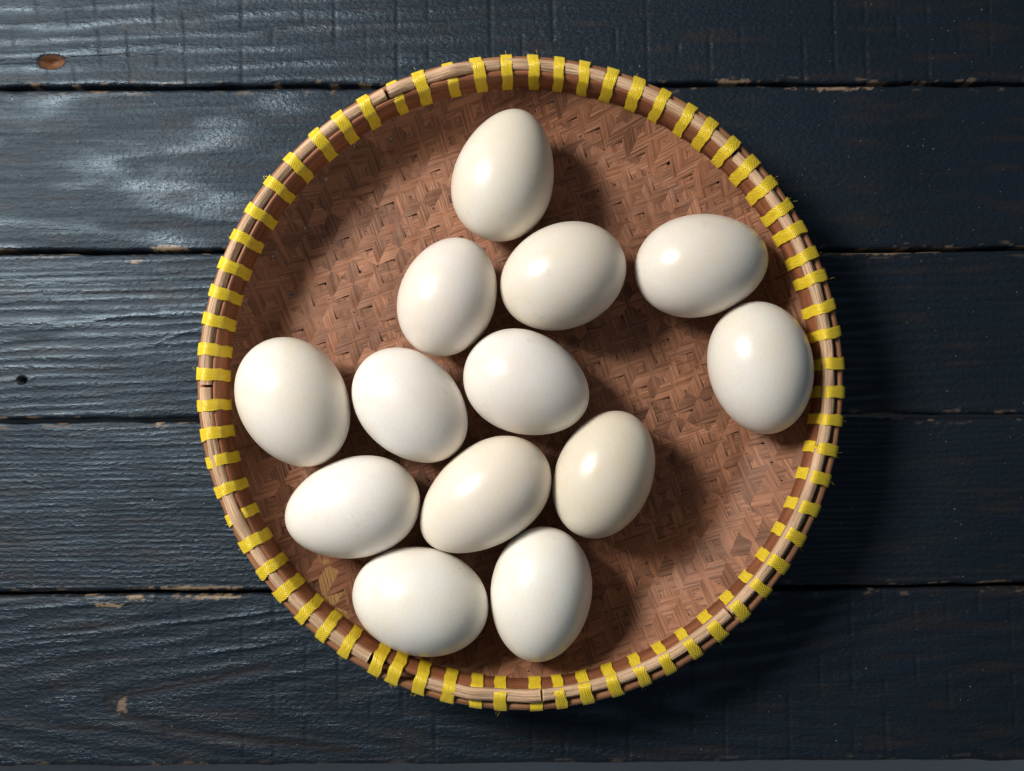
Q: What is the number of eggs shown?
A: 13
